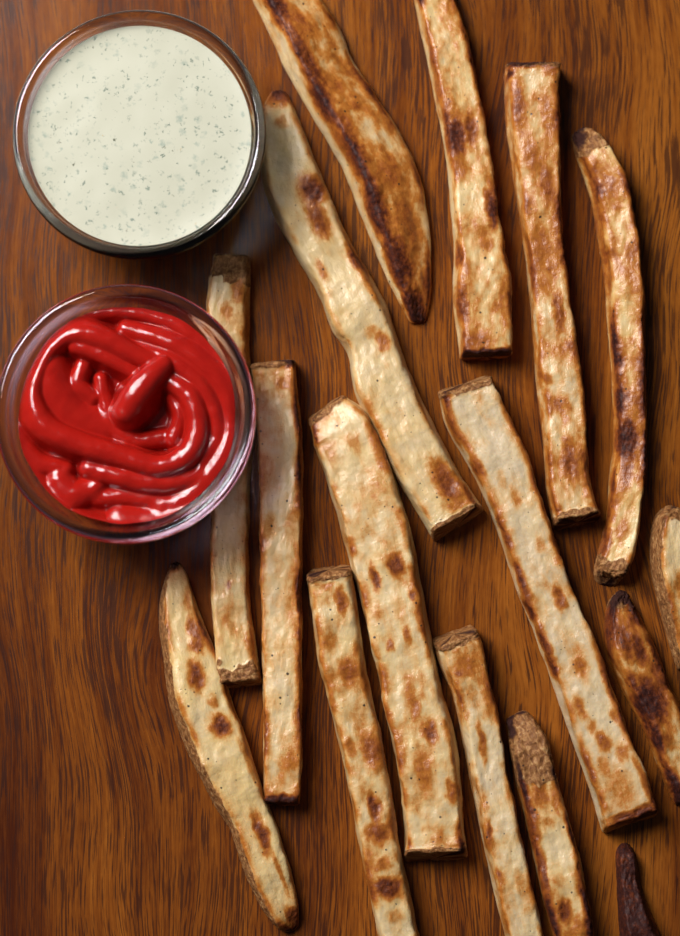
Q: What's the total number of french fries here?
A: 16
